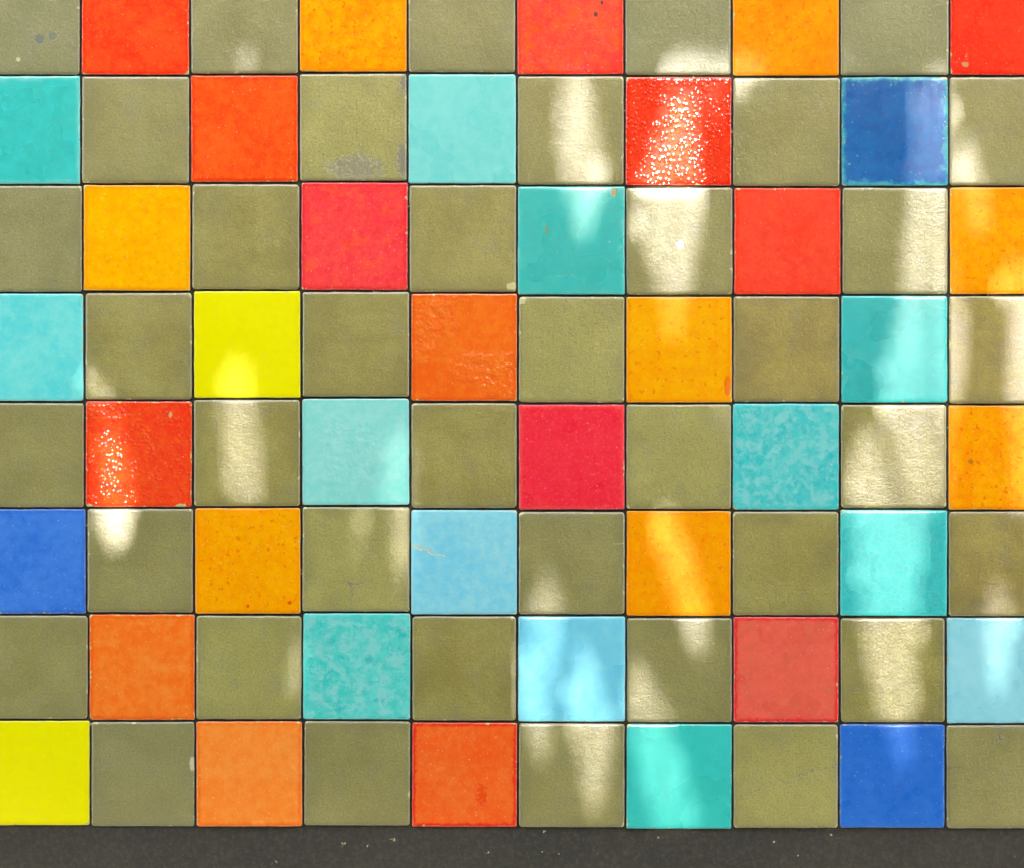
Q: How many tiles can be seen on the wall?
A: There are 80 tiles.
